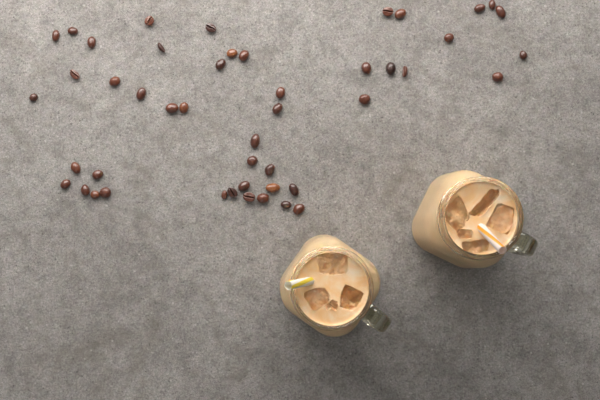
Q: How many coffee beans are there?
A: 47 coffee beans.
